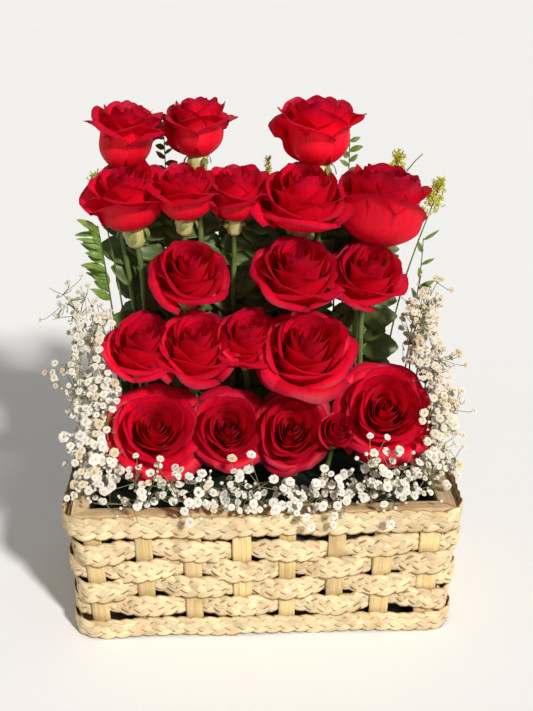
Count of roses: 20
